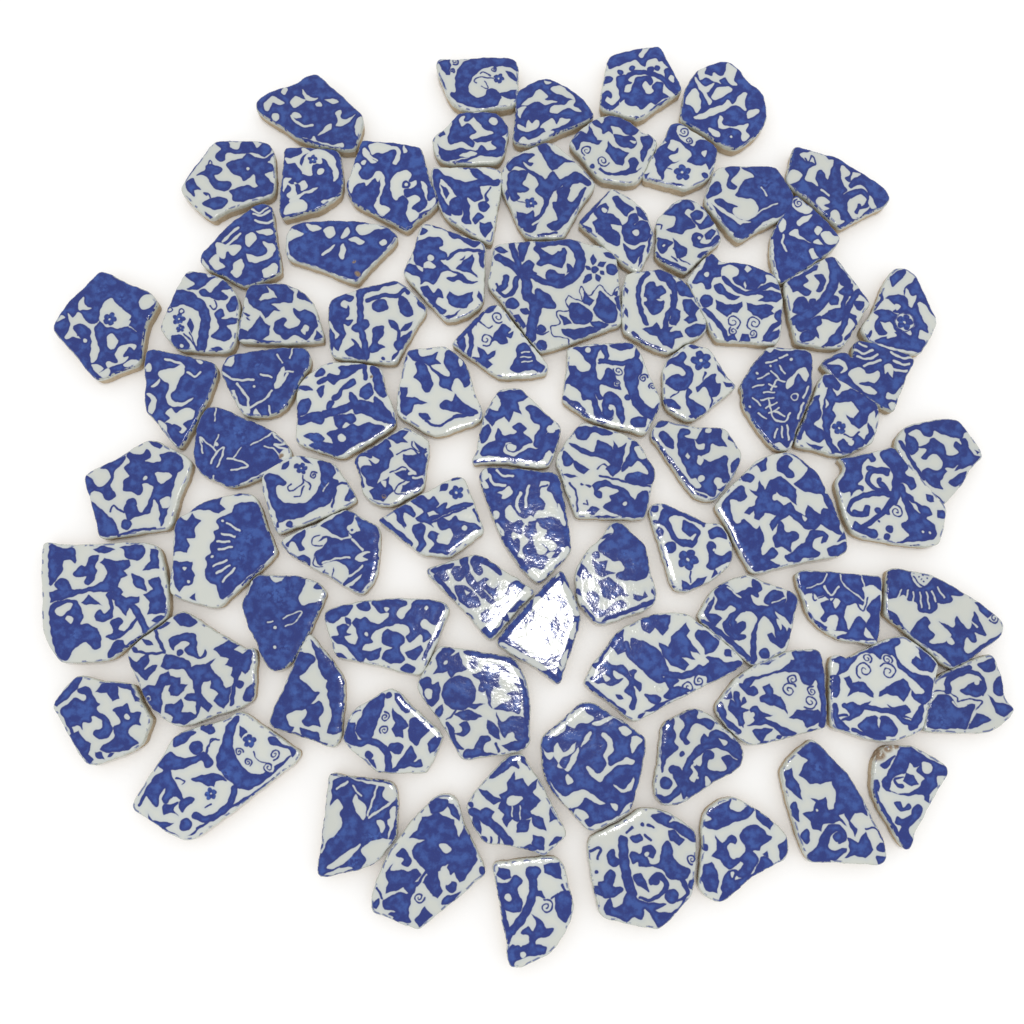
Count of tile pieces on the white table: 84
